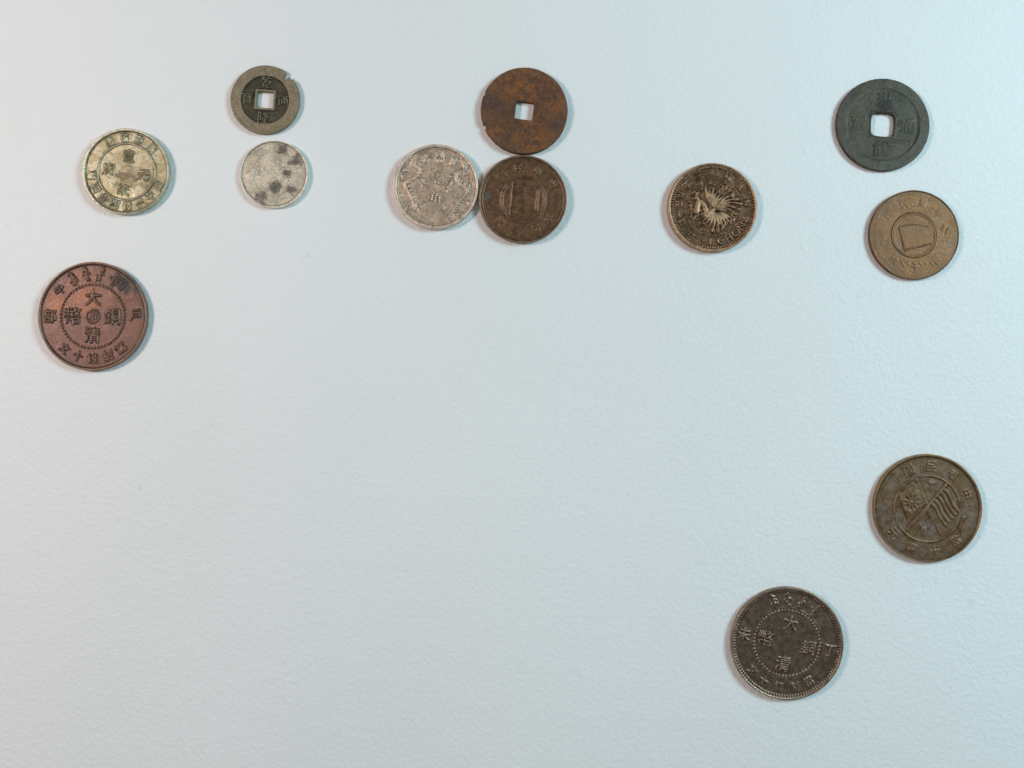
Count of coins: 12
